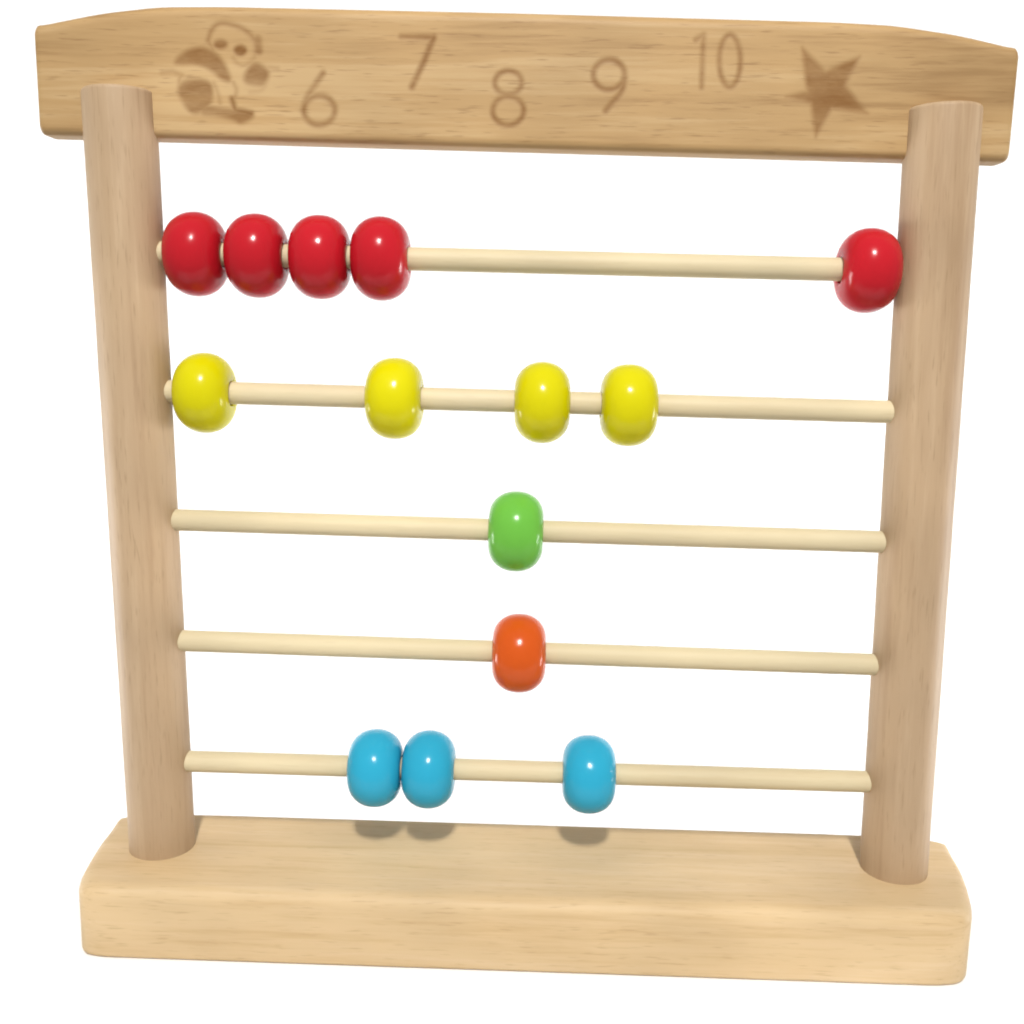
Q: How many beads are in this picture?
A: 14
